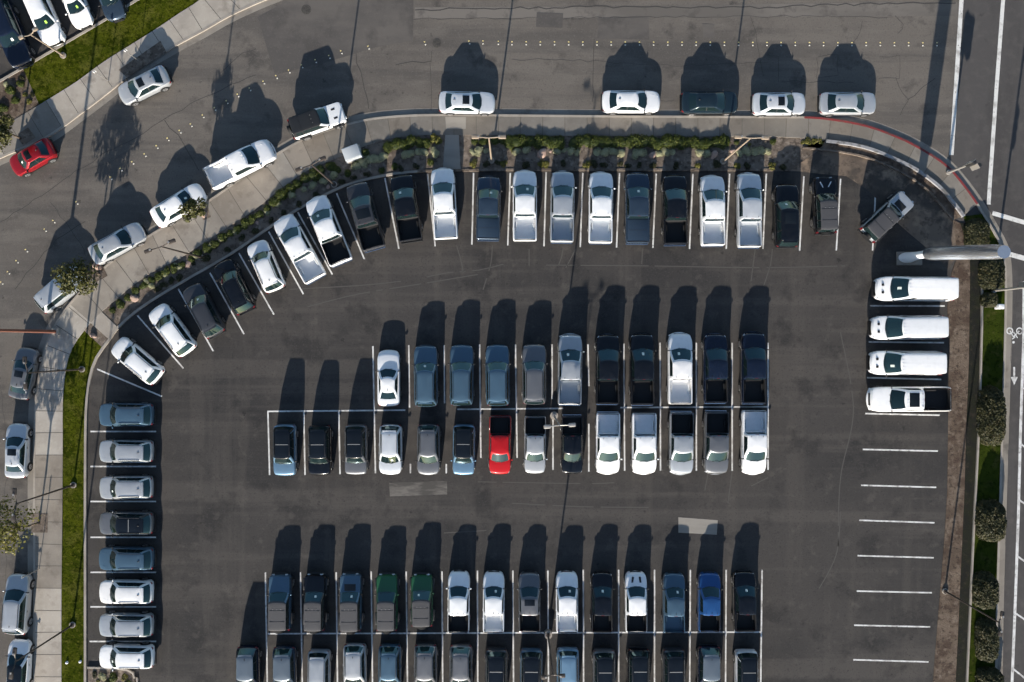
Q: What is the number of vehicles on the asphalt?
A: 107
